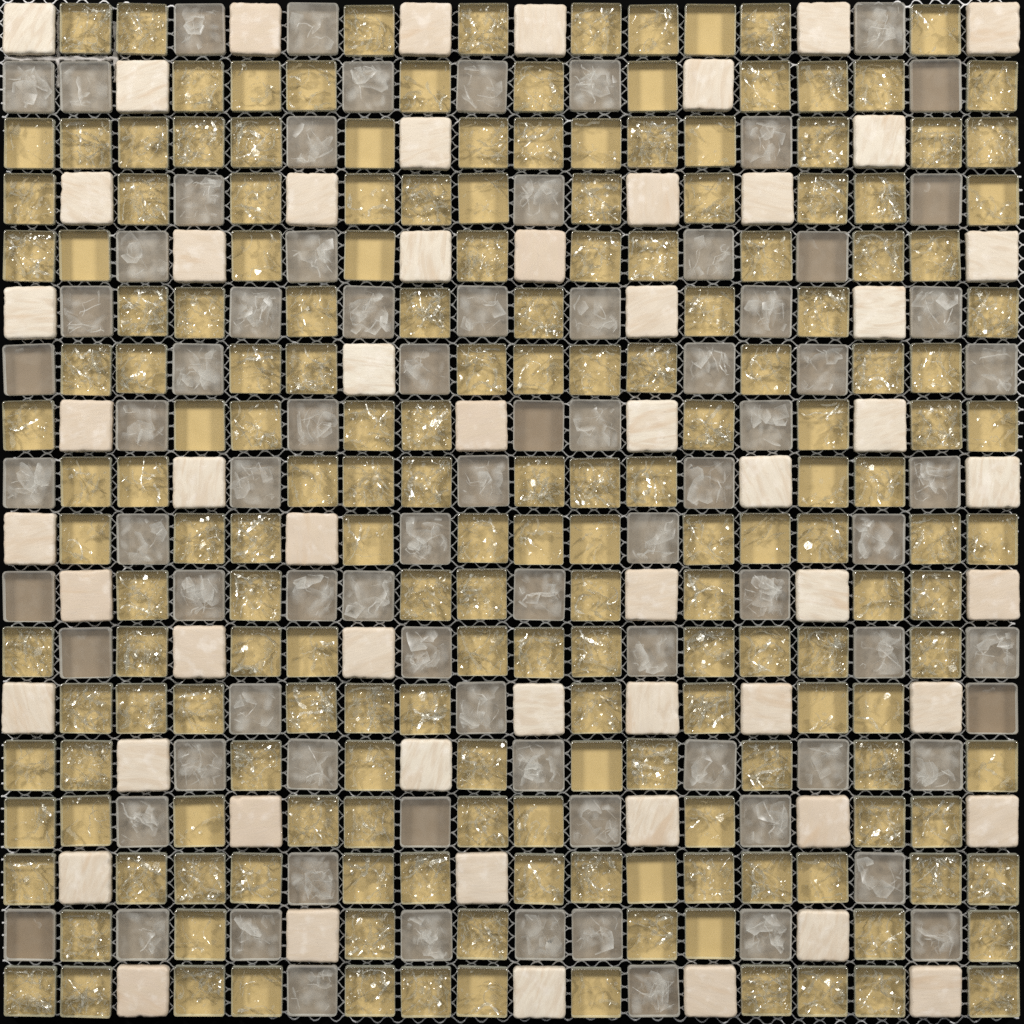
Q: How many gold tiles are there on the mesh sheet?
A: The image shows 187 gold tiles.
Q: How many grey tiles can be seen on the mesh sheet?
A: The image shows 81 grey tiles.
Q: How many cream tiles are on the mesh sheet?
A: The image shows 56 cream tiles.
